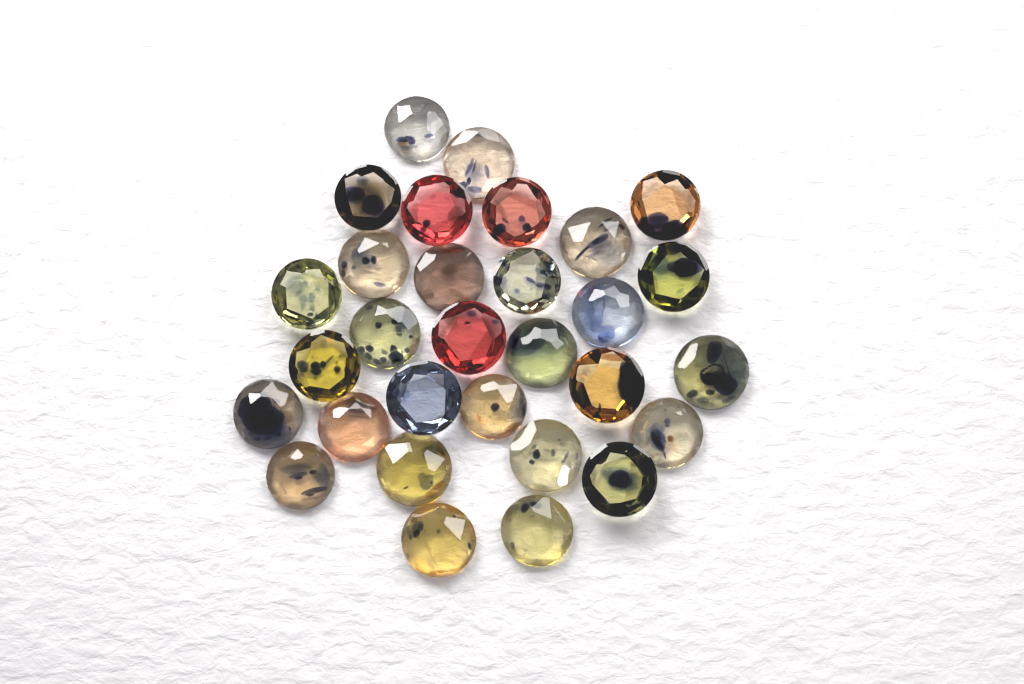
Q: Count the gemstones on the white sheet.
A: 30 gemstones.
